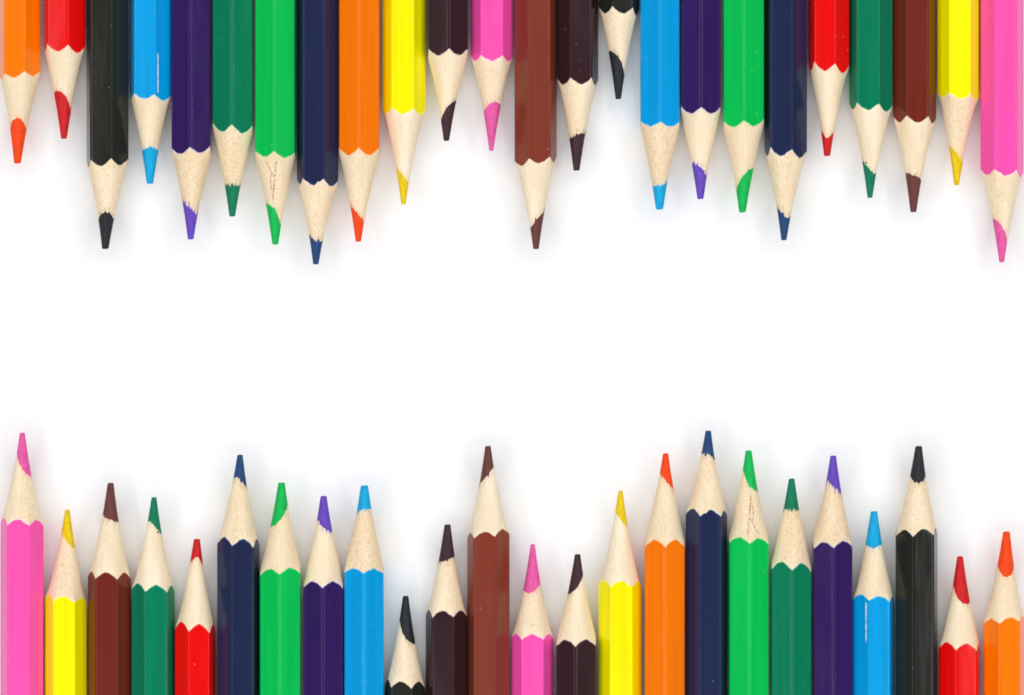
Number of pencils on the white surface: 48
